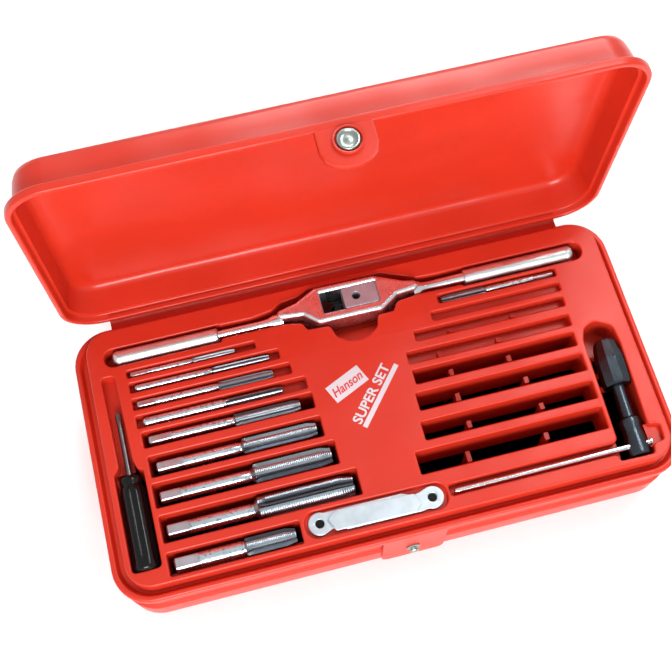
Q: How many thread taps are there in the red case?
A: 10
